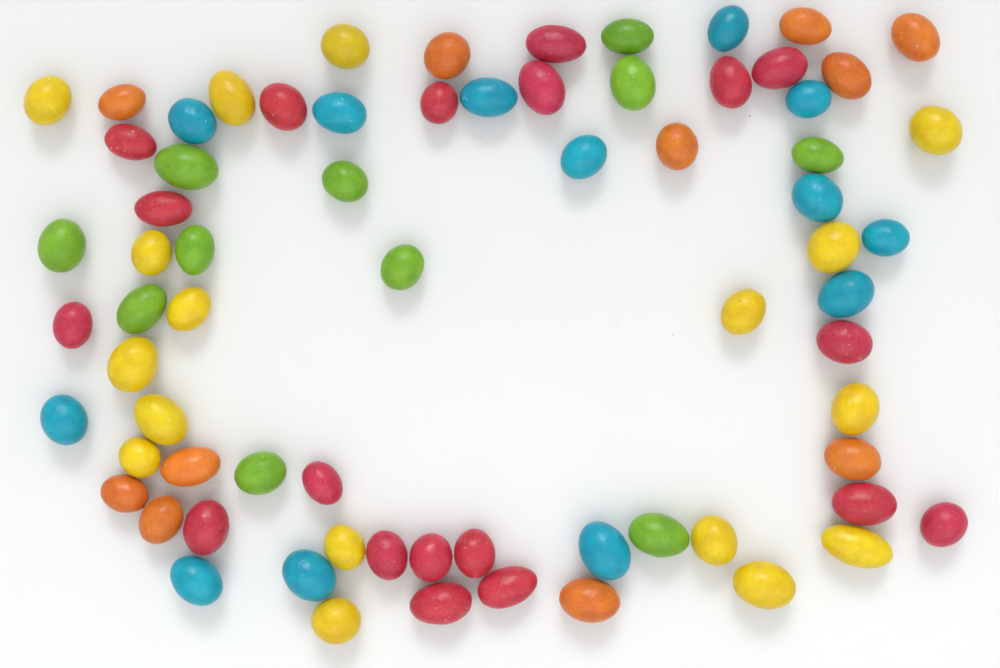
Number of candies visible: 71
